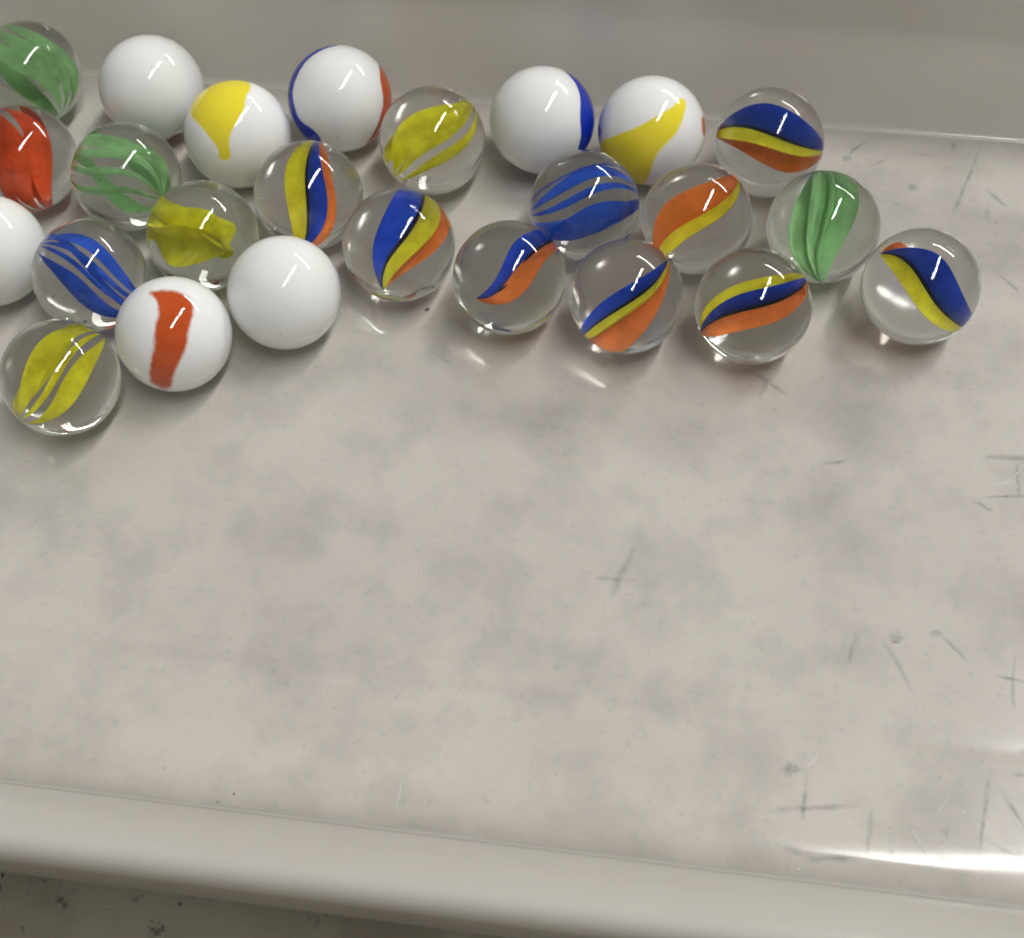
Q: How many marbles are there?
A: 25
